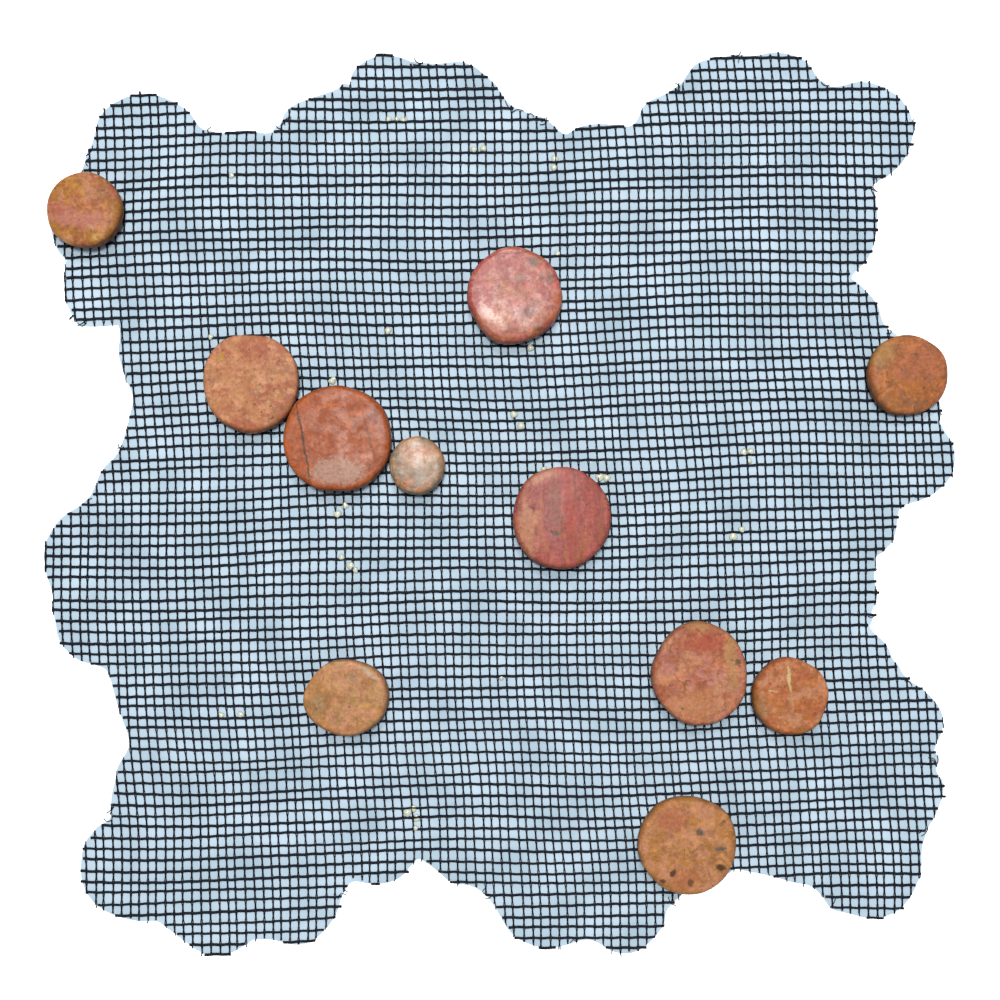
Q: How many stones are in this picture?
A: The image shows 11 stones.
